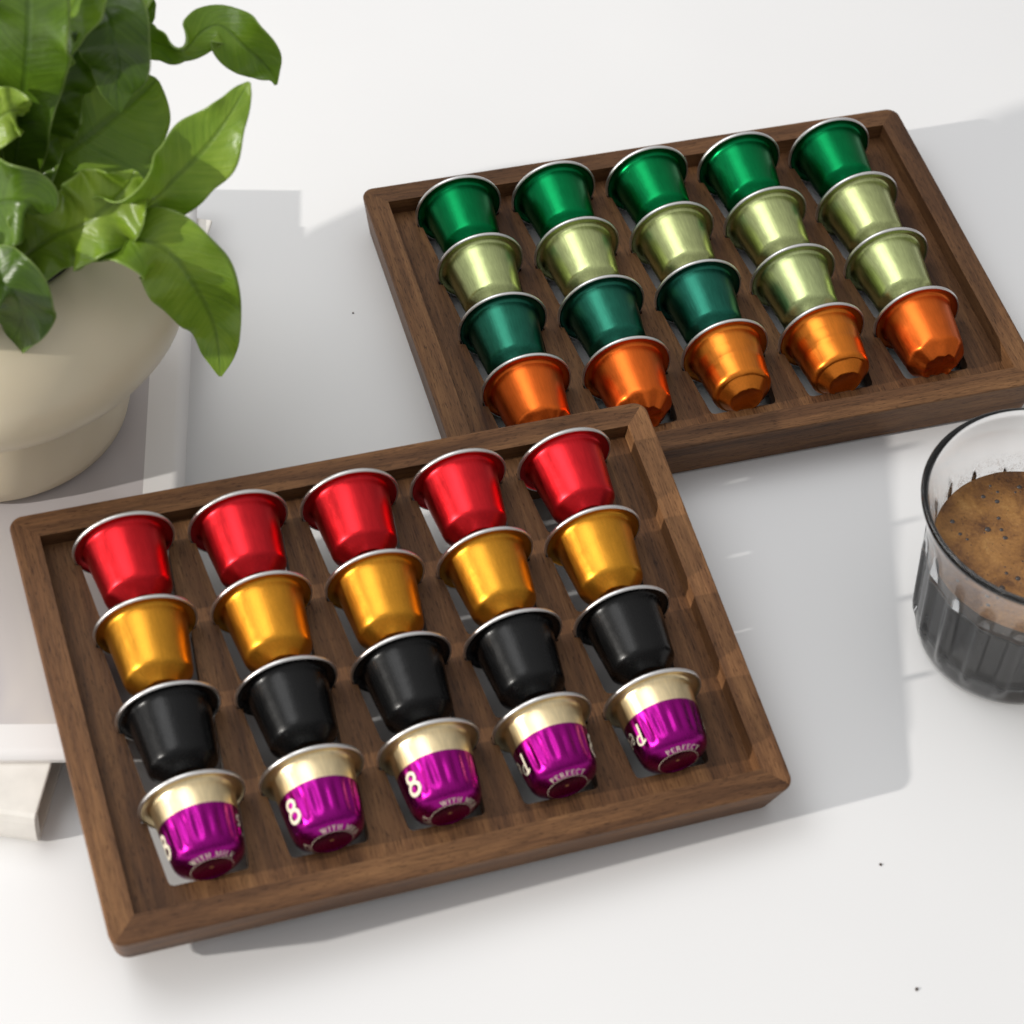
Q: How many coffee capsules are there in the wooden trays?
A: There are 40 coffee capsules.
